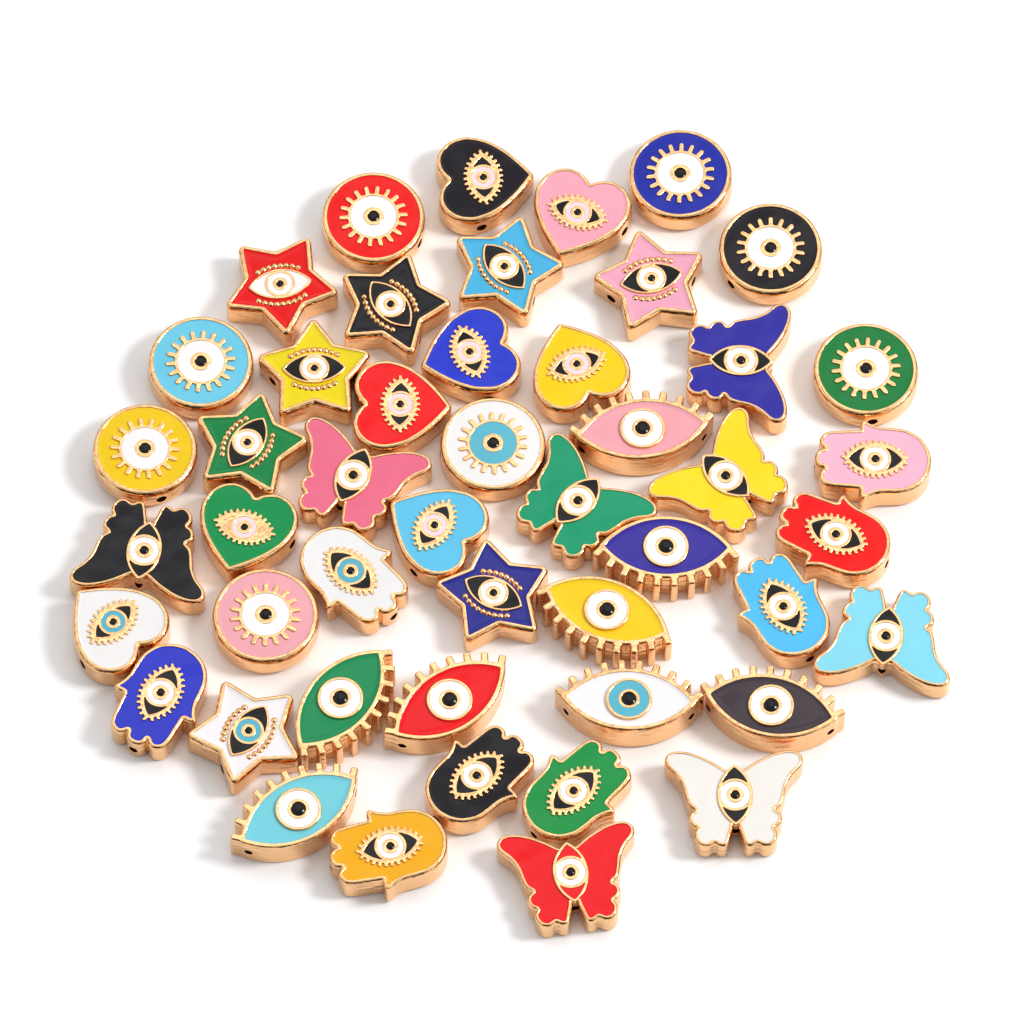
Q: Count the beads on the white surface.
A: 48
